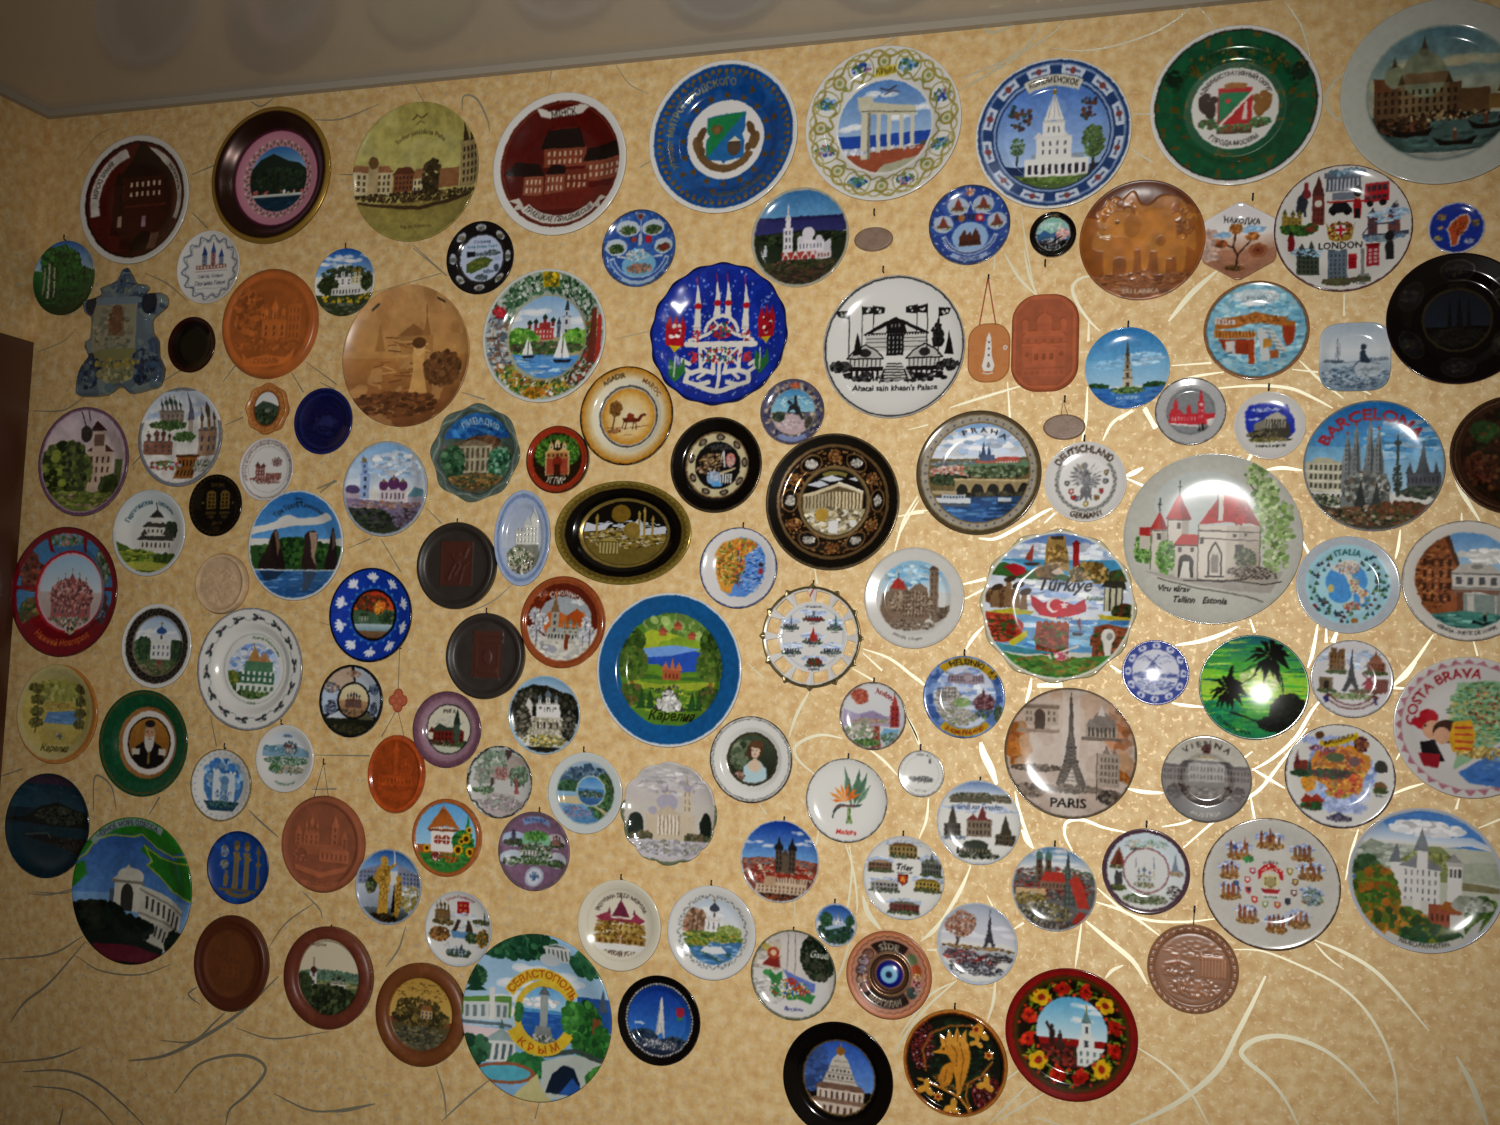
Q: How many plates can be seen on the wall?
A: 123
